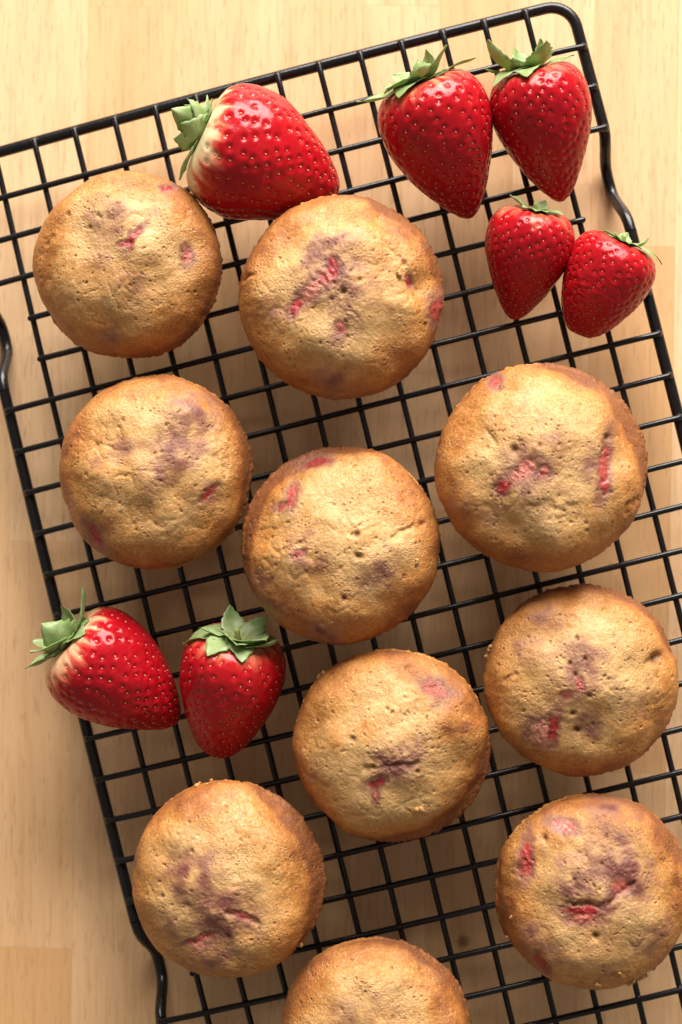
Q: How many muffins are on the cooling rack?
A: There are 10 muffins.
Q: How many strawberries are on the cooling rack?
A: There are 7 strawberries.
